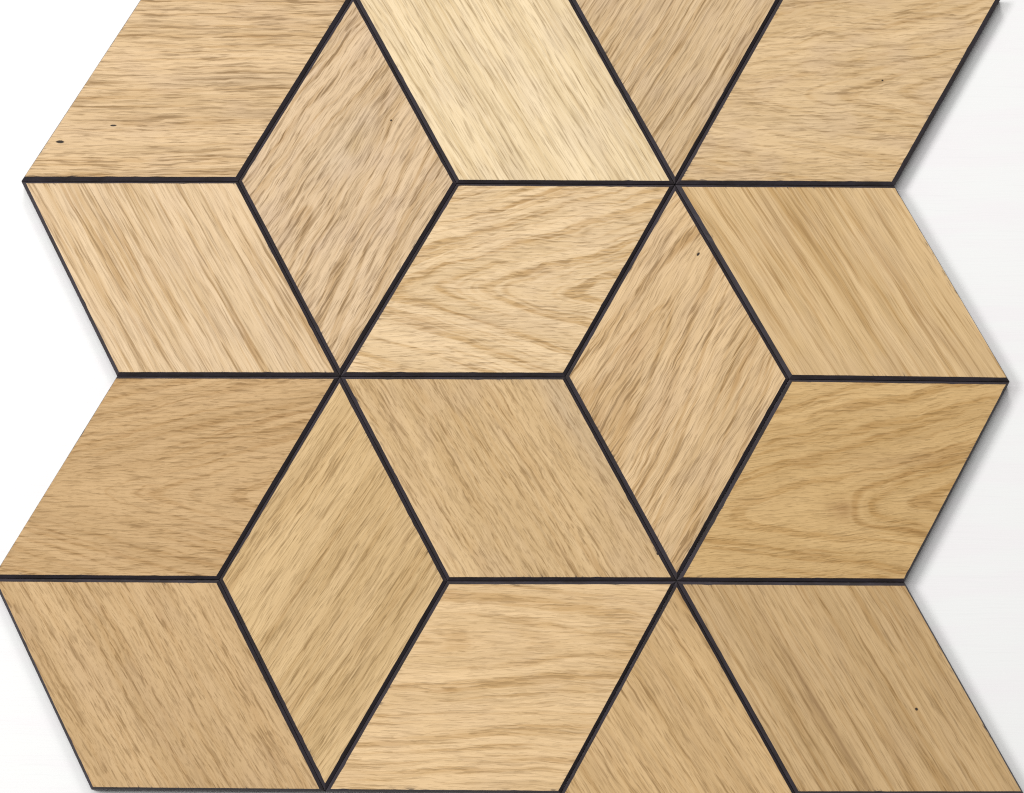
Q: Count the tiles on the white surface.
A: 17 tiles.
